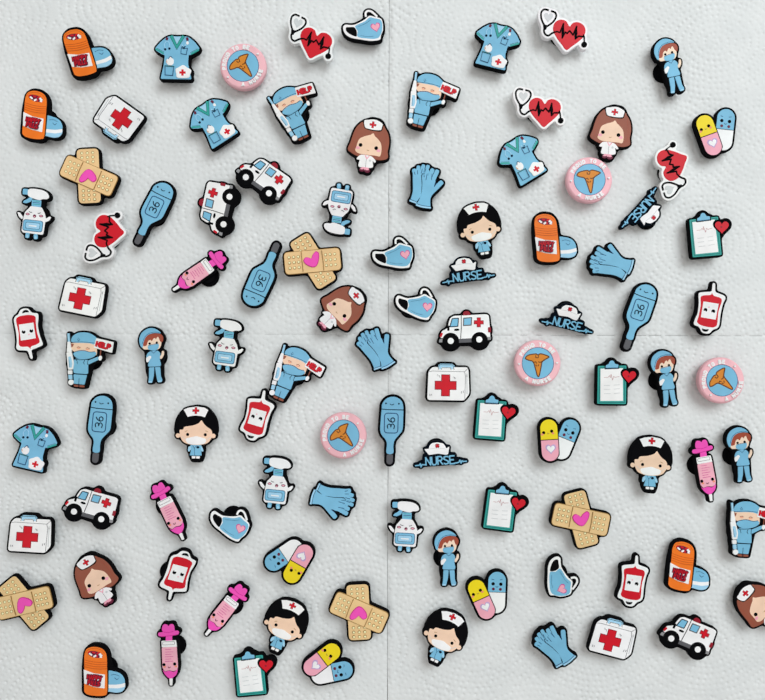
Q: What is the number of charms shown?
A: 99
